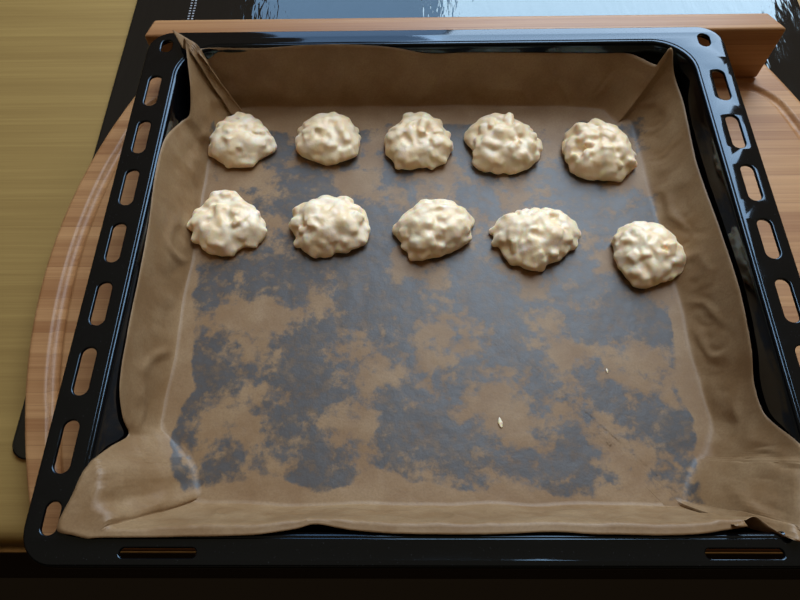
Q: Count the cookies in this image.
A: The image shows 10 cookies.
